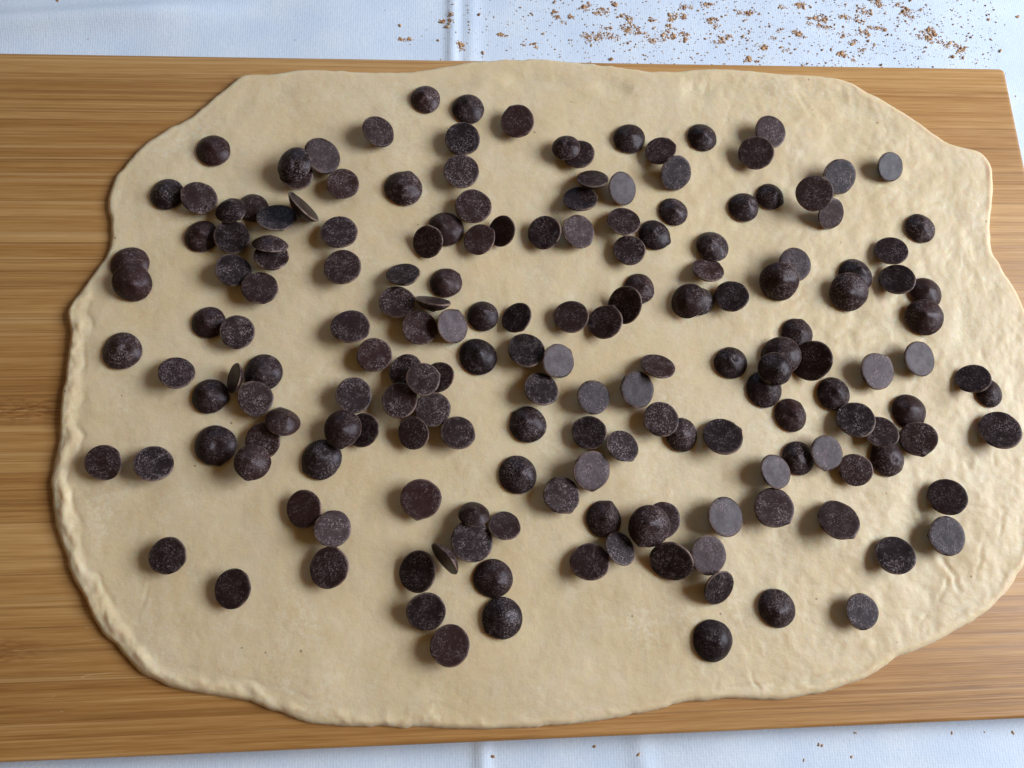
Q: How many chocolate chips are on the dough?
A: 179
